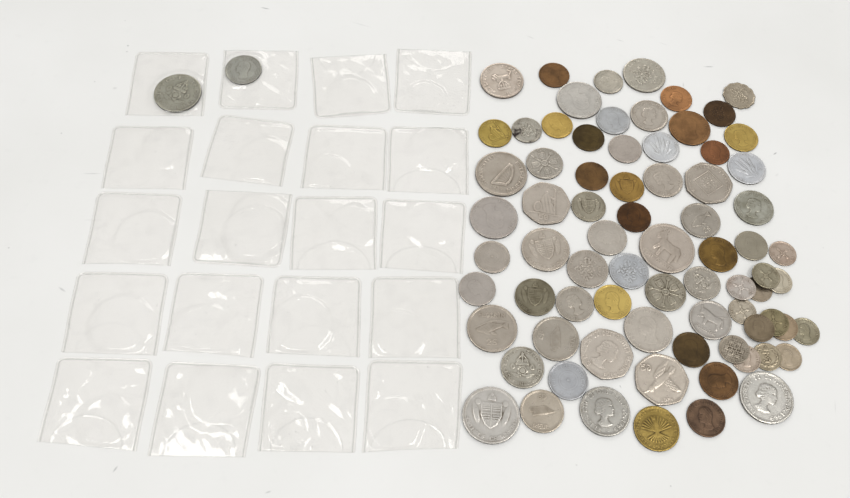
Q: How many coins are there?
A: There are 78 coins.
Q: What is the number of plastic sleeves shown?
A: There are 20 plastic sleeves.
